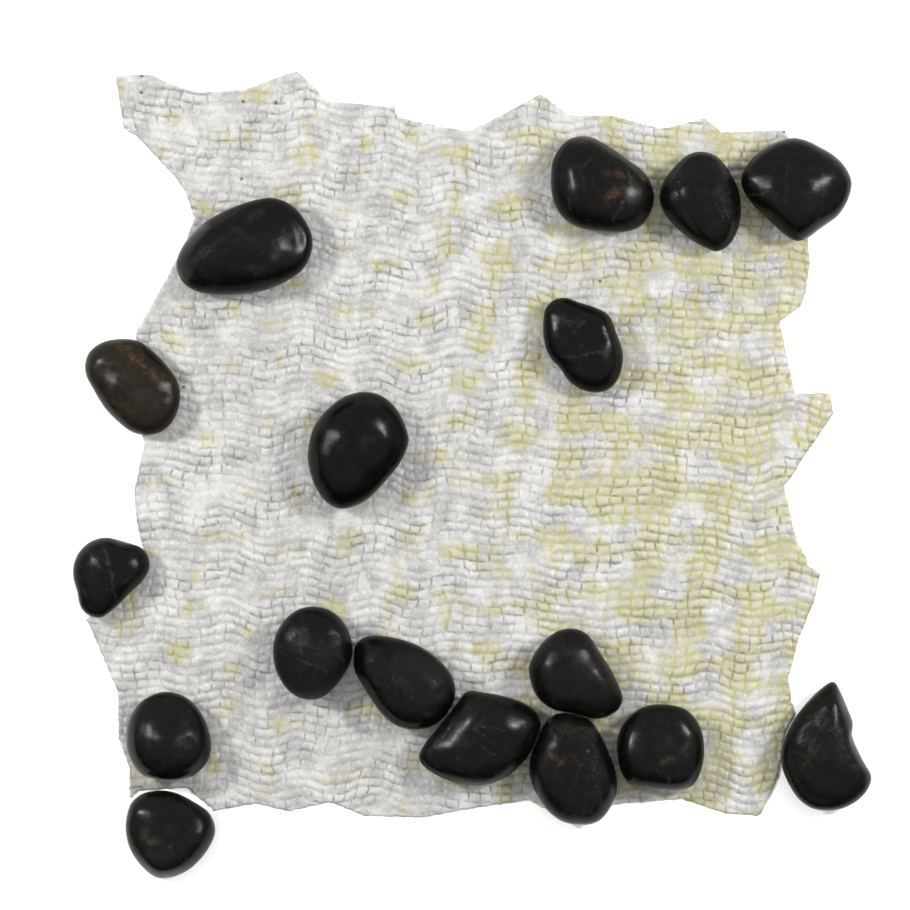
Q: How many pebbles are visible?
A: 17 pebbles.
